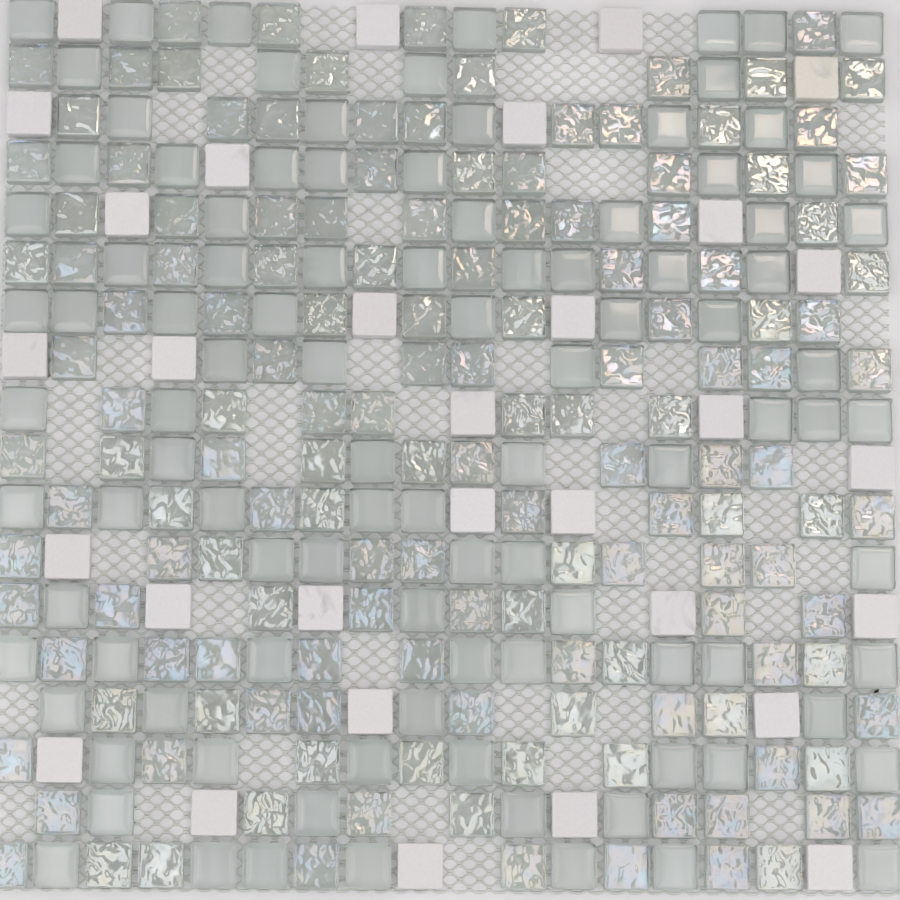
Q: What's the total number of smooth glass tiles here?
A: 100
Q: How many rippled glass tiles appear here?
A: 148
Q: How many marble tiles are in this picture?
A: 31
